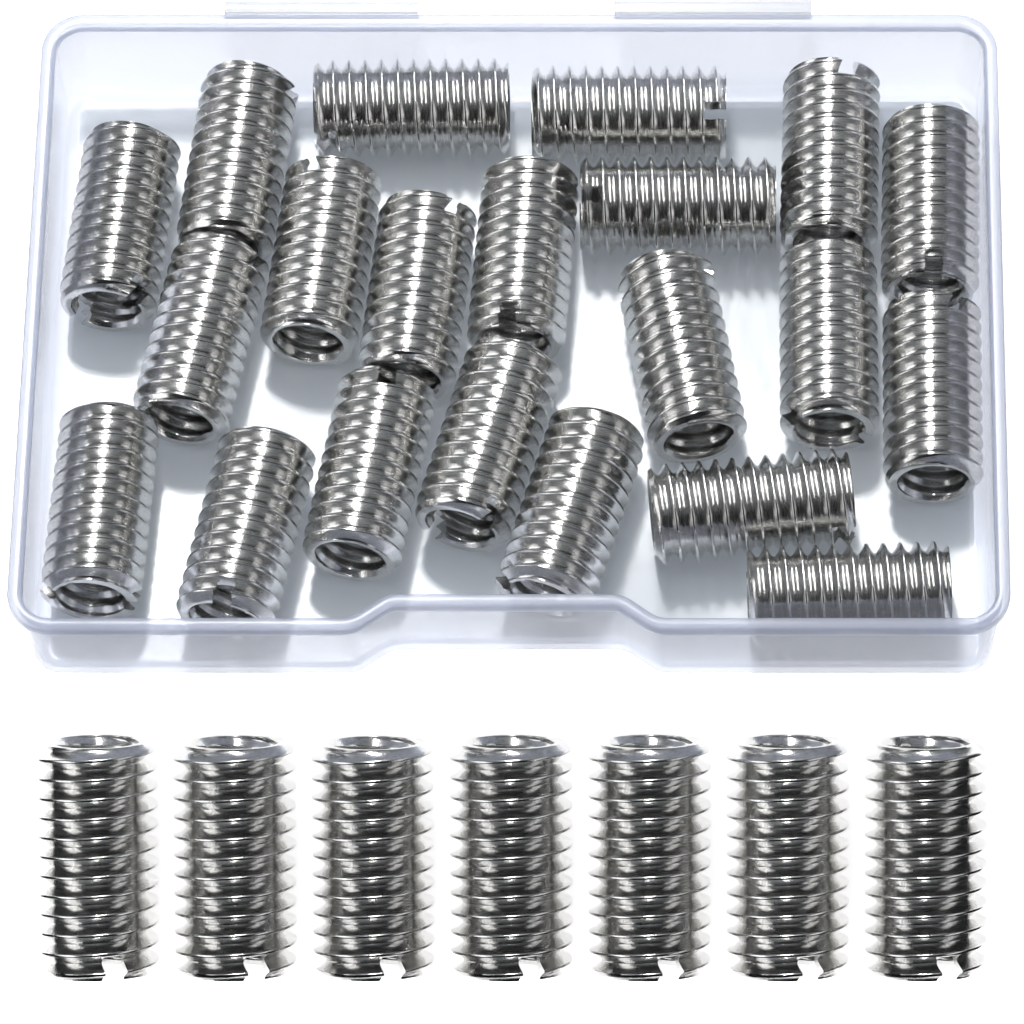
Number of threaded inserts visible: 28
